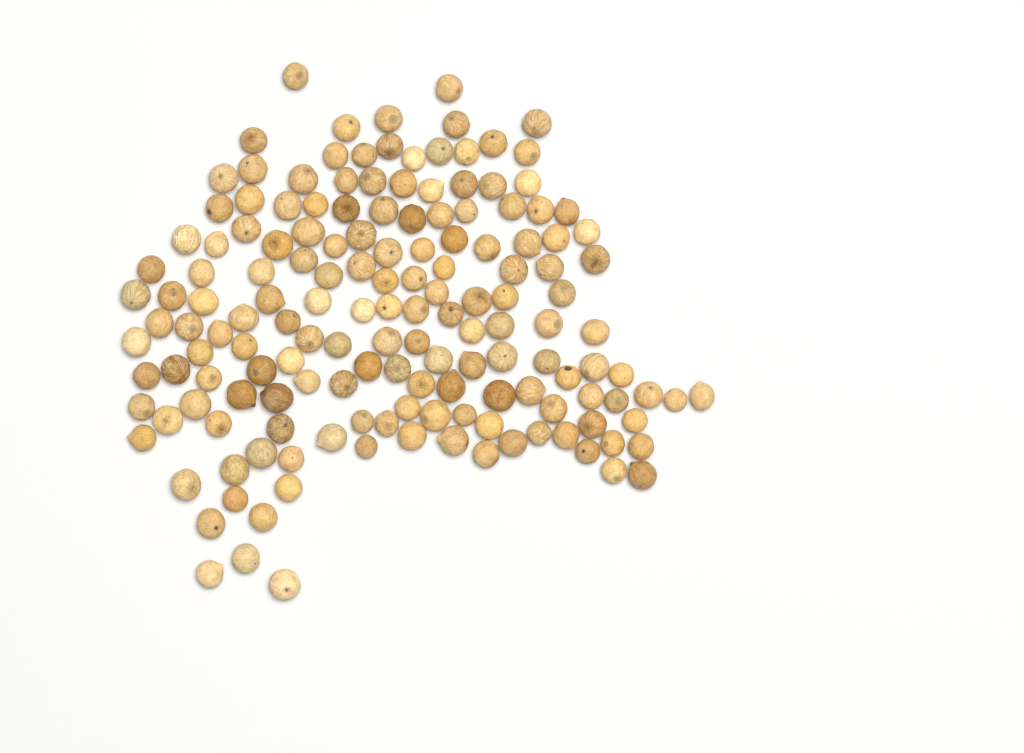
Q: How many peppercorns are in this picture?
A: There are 158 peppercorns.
